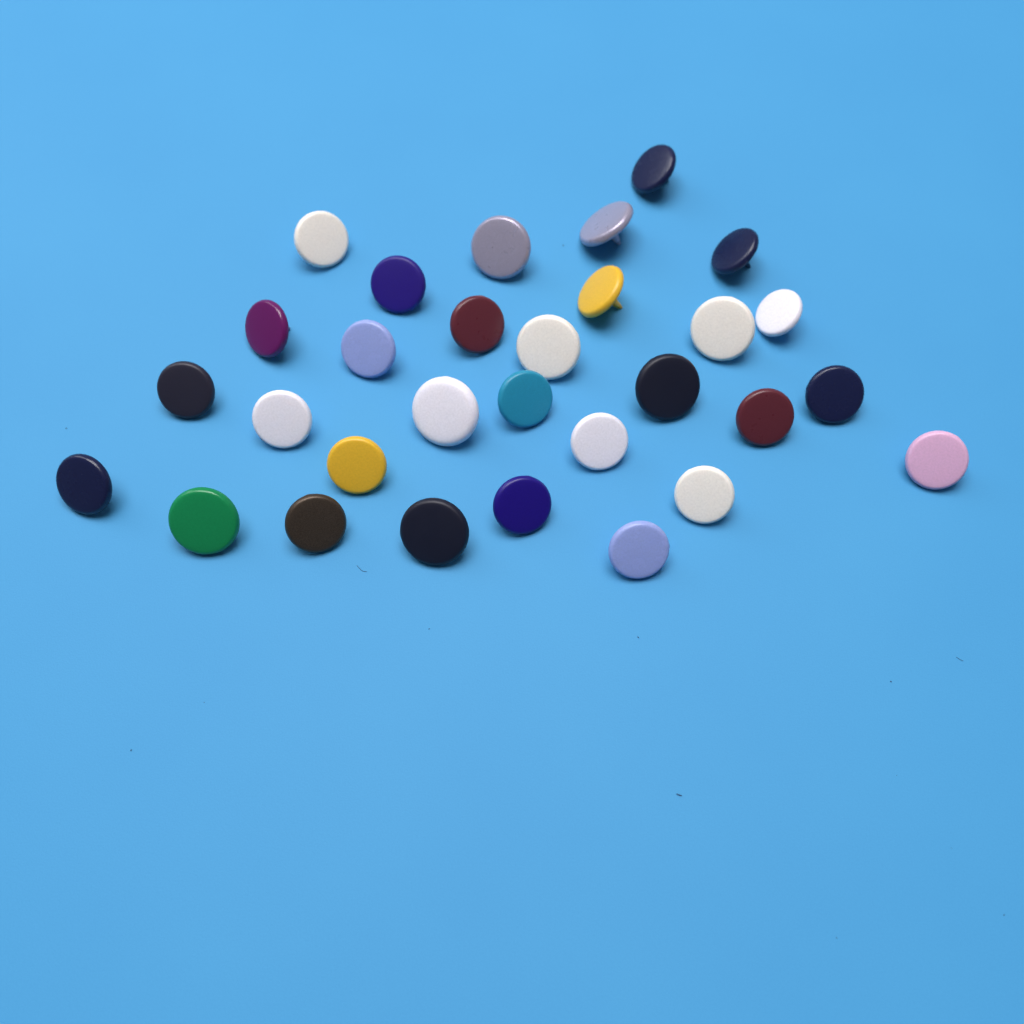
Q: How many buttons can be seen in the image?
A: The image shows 30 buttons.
